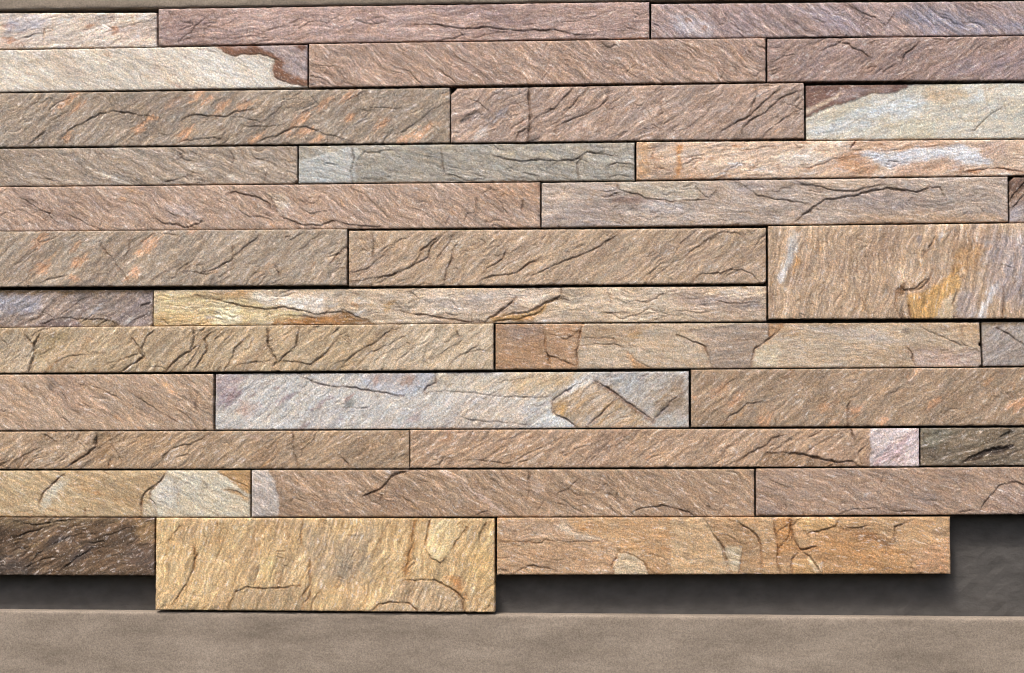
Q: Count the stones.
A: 35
